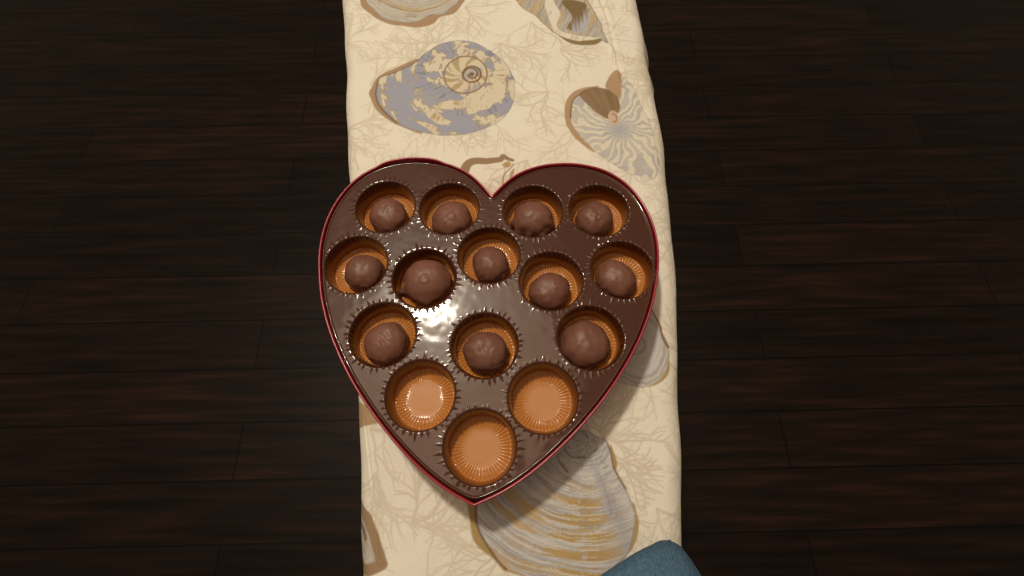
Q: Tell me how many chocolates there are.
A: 12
